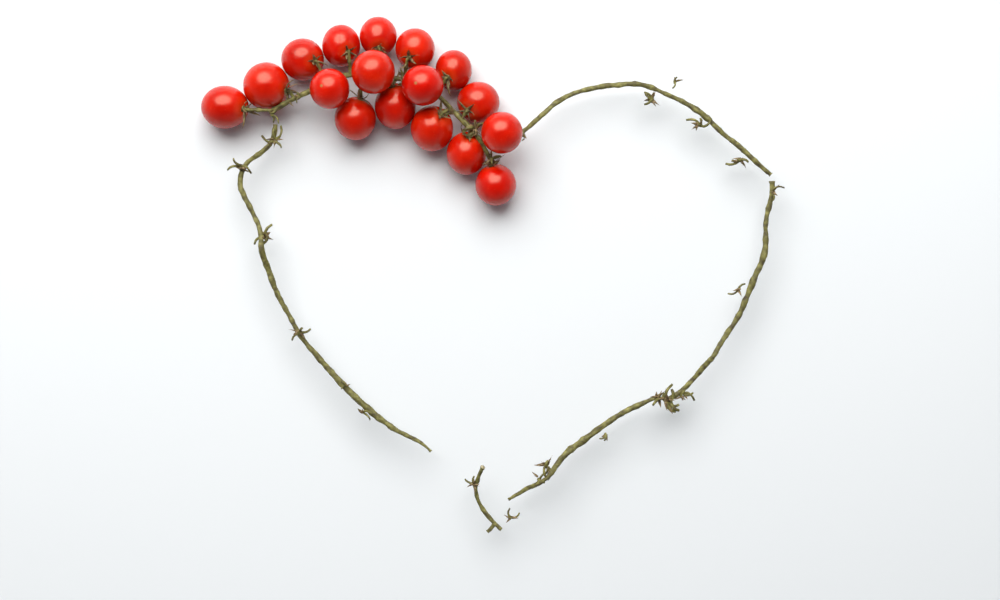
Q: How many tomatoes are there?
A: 17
